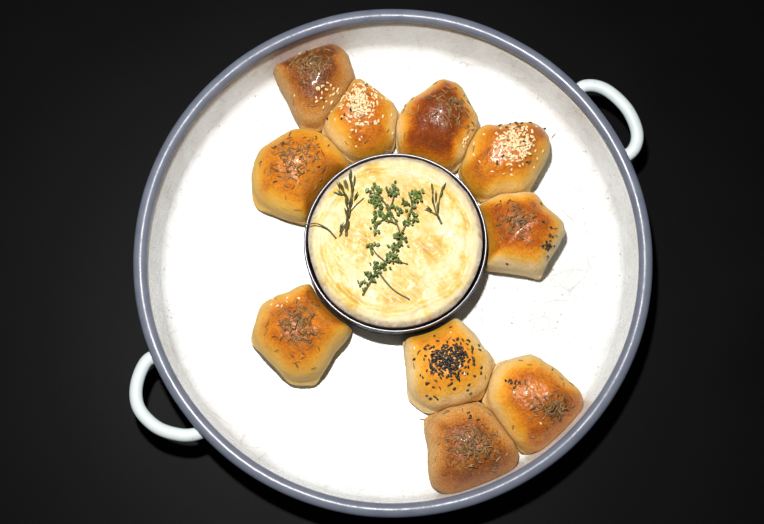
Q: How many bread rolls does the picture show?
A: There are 10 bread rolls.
